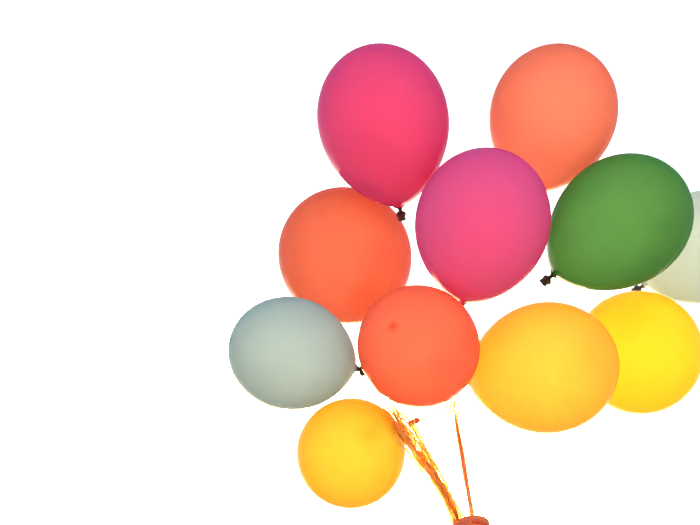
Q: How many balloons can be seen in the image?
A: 11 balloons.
